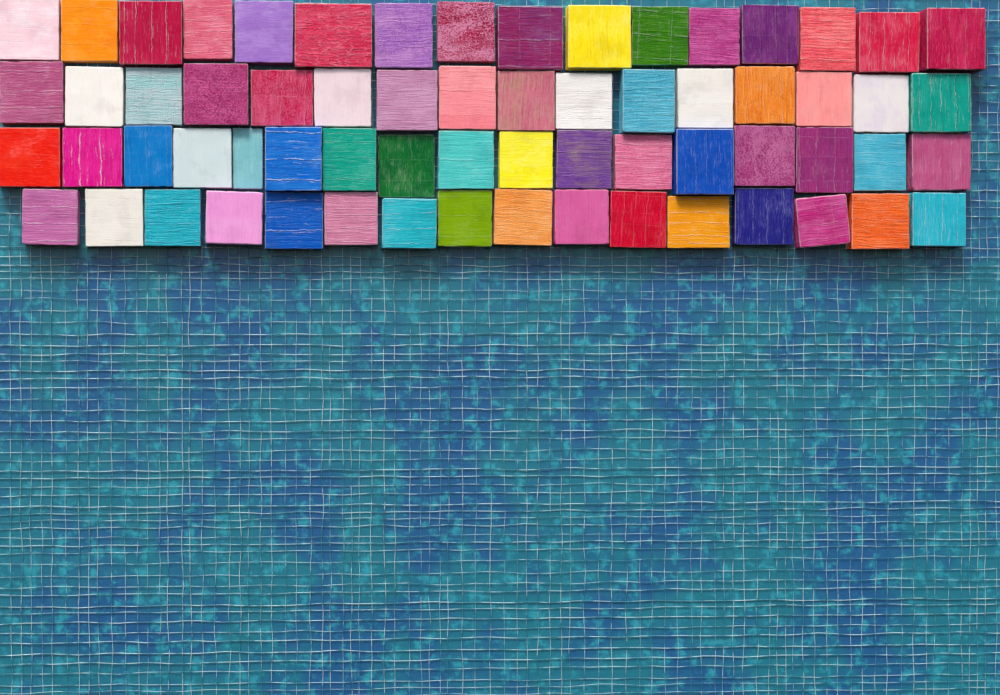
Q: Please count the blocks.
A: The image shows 65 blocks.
